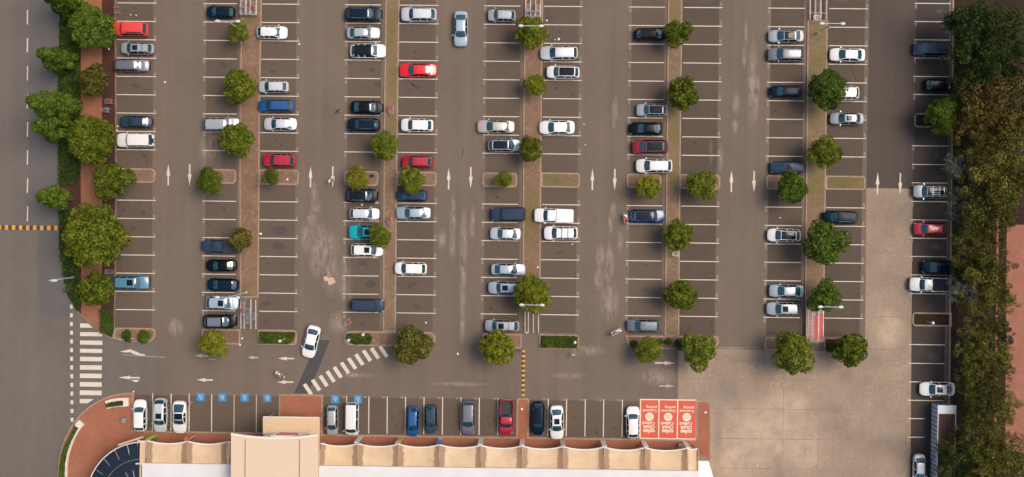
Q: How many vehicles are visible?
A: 88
